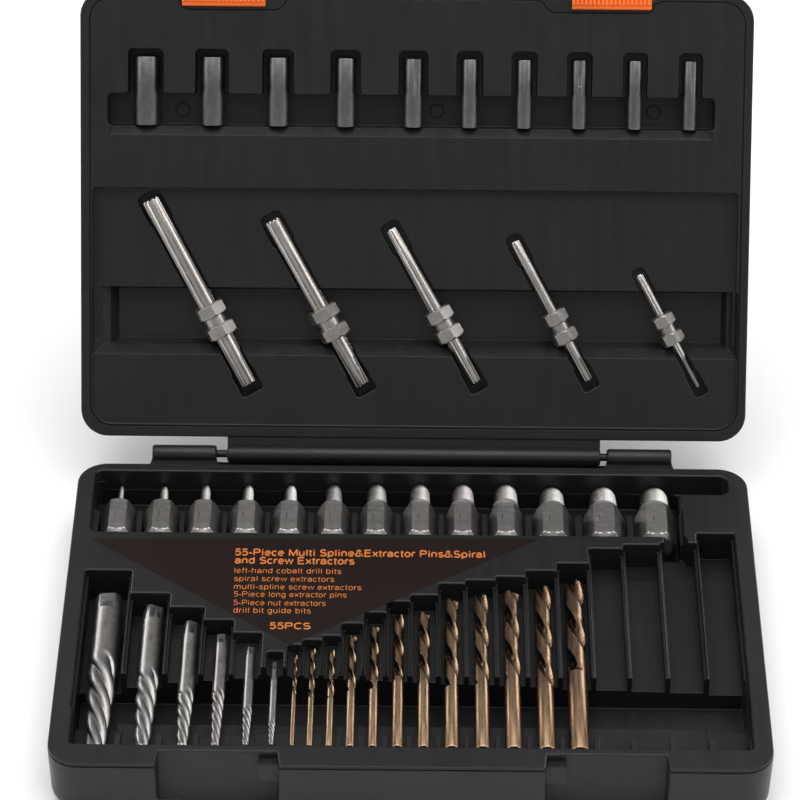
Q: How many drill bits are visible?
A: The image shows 12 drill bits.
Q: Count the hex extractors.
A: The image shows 13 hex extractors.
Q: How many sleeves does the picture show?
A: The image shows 10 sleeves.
